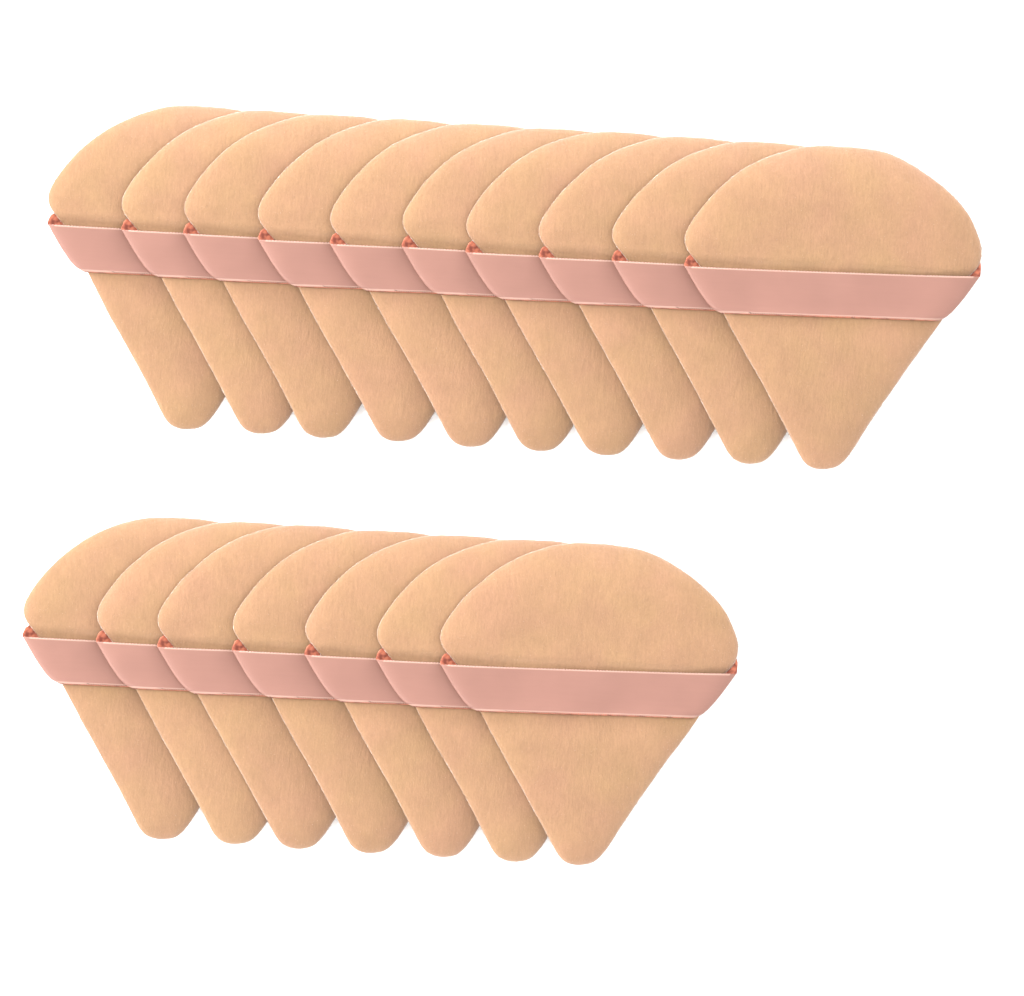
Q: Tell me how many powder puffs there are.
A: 17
